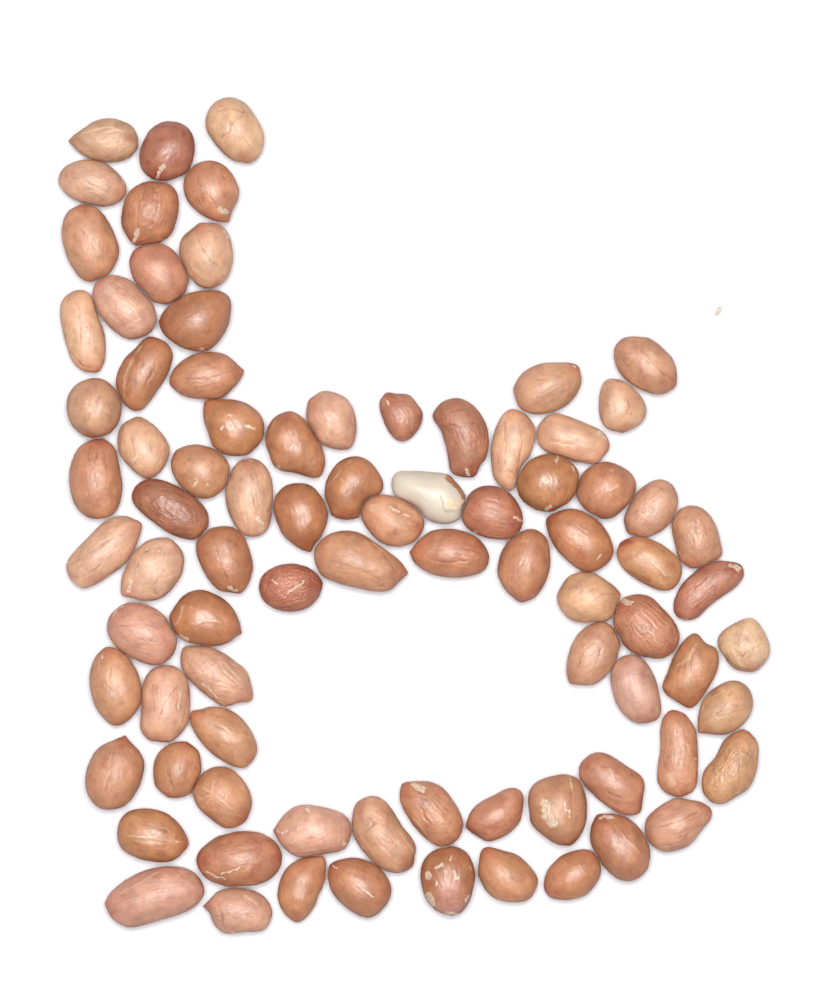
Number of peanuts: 84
